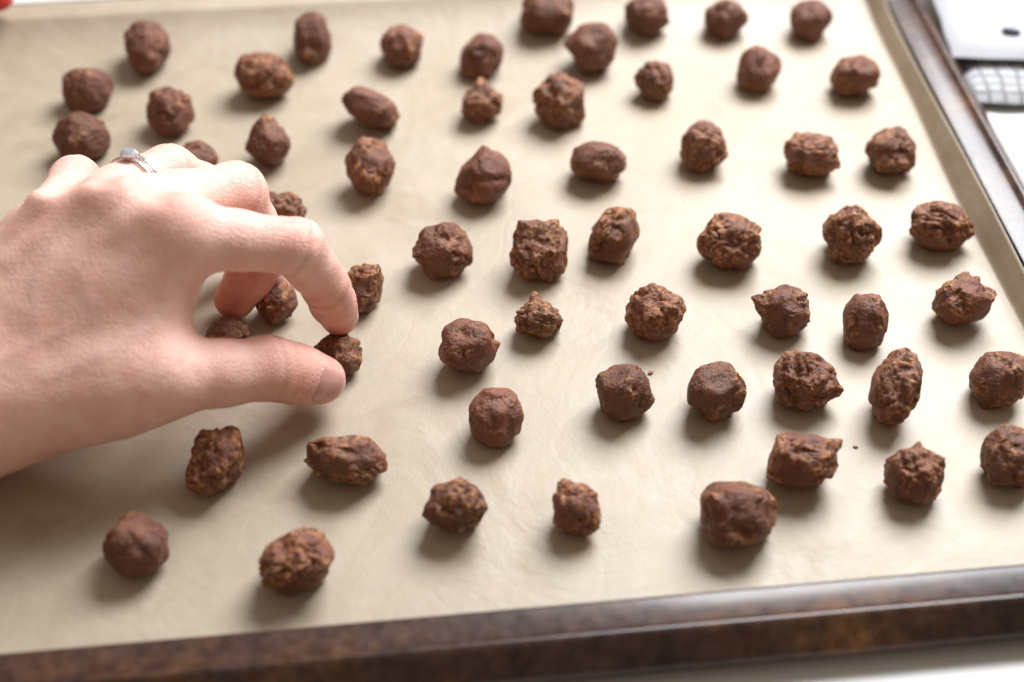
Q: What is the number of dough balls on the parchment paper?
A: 60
